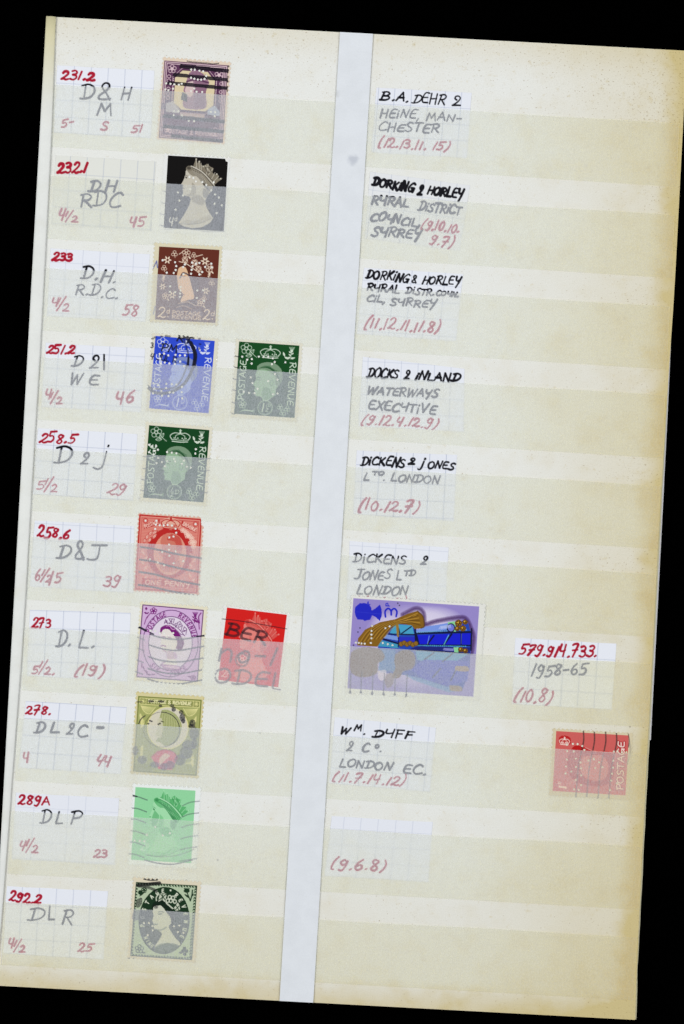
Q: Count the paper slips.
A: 19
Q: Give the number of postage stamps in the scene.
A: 14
